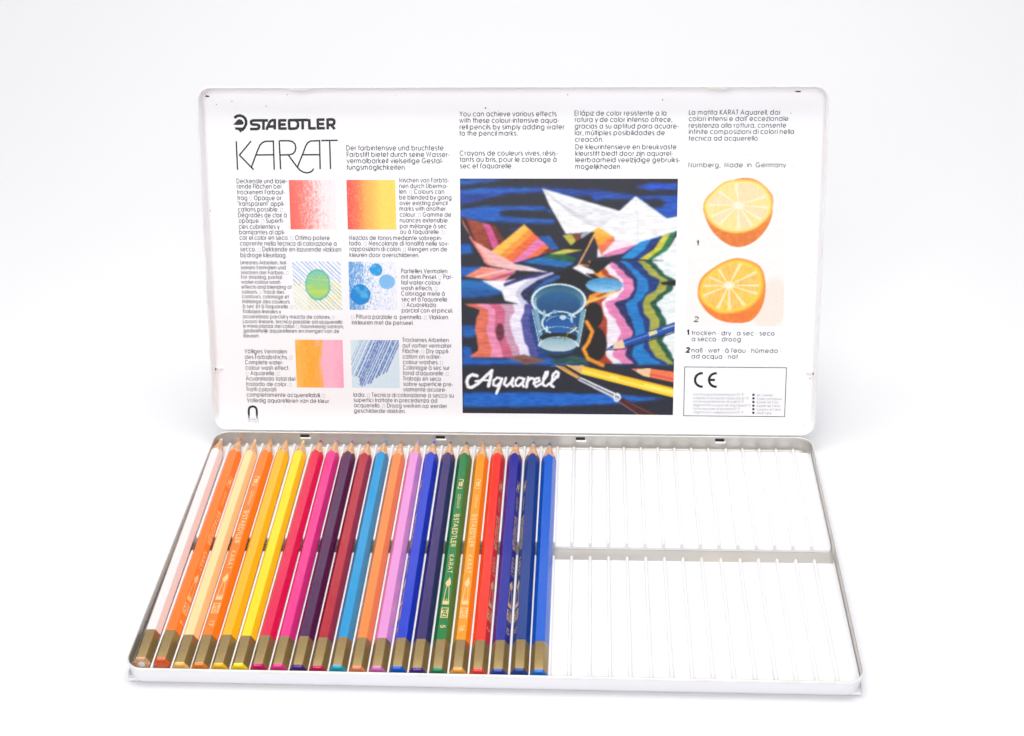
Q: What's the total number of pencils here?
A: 21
